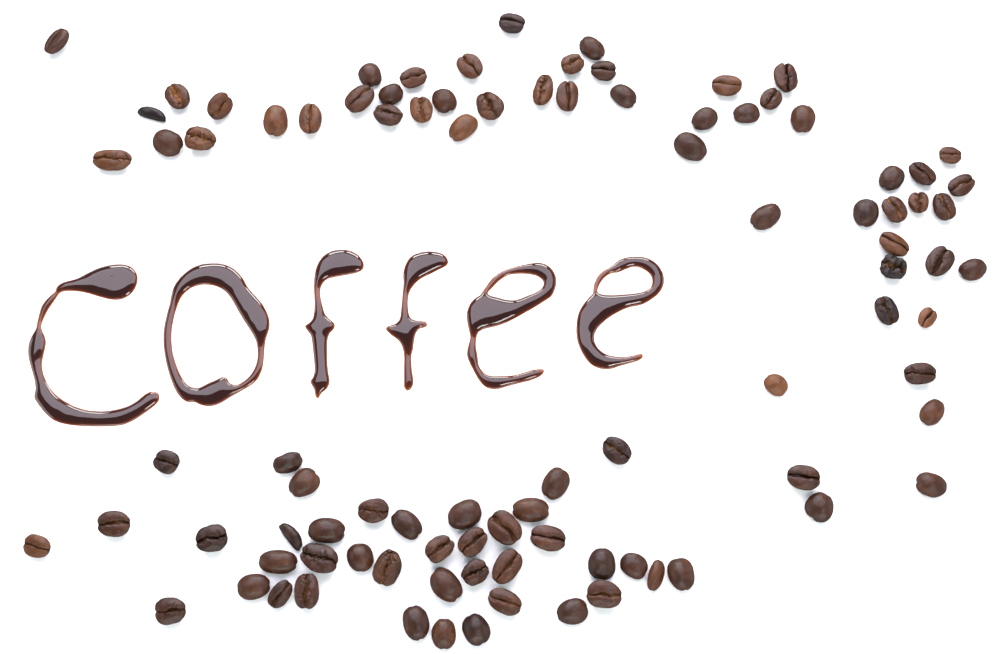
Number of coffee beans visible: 93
